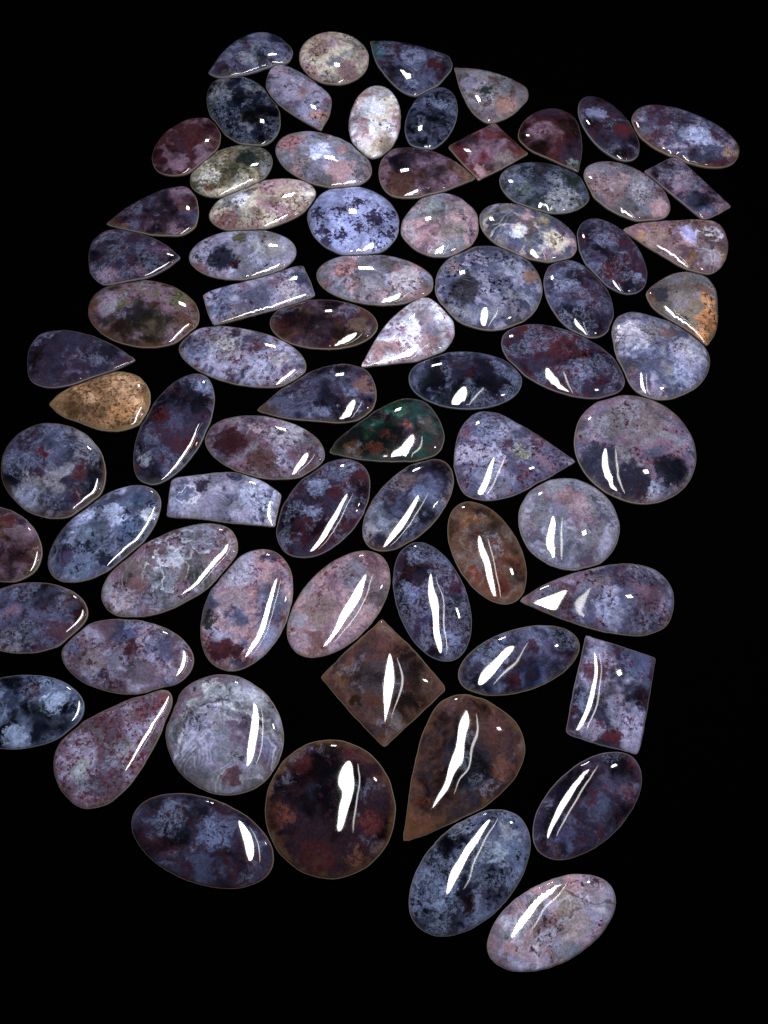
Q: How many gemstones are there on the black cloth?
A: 75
